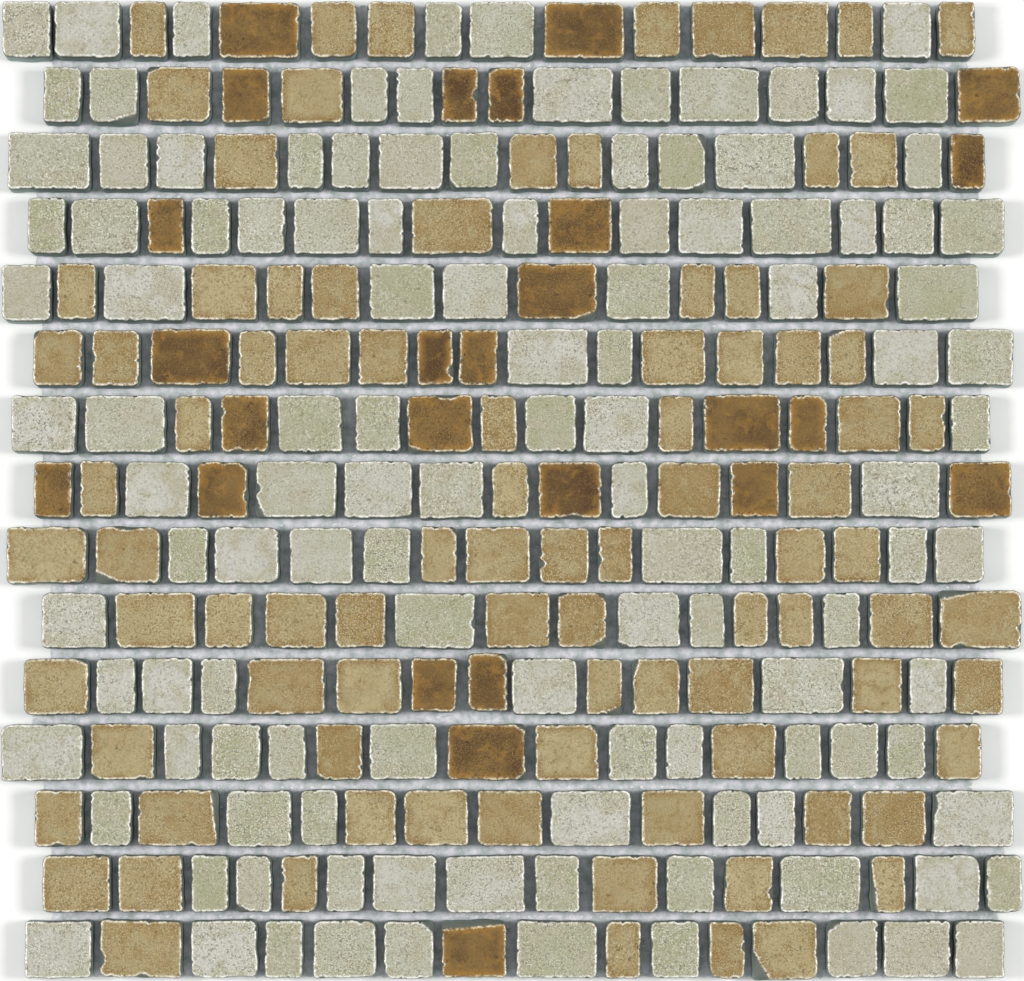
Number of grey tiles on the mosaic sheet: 120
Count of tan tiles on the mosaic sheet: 90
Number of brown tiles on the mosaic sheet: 26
